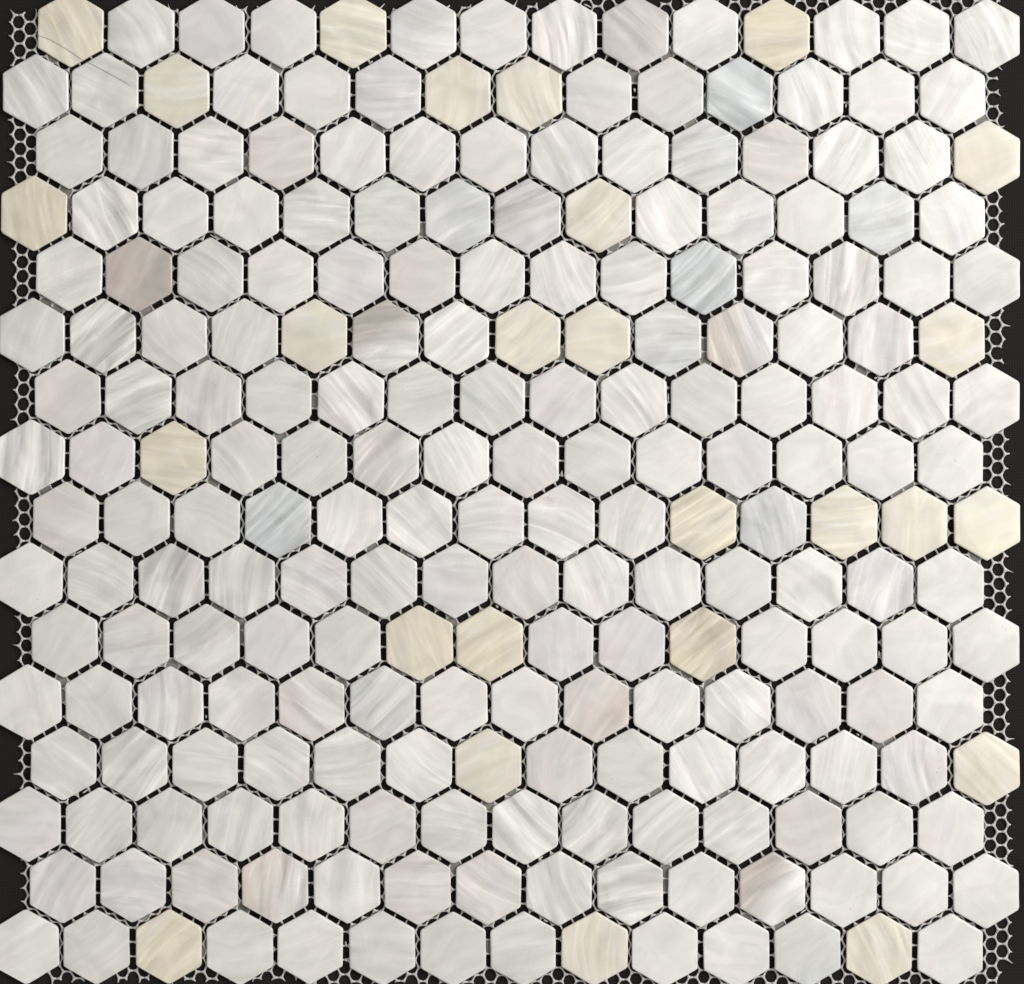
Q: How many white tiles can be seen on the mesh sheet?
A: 198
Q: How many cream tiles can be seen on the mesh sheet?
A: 26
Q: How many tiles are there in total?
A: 224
